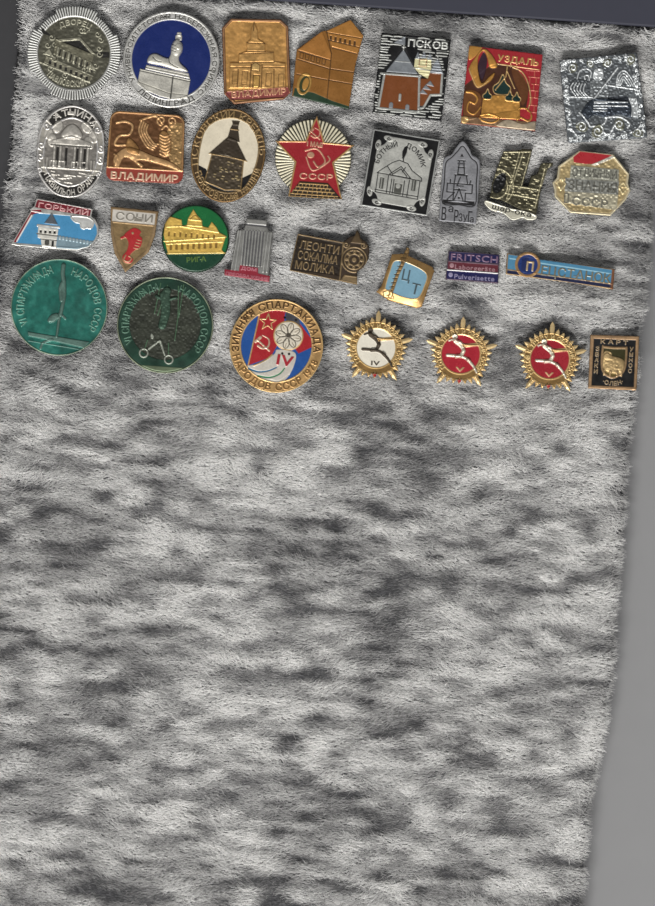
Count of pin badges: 30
